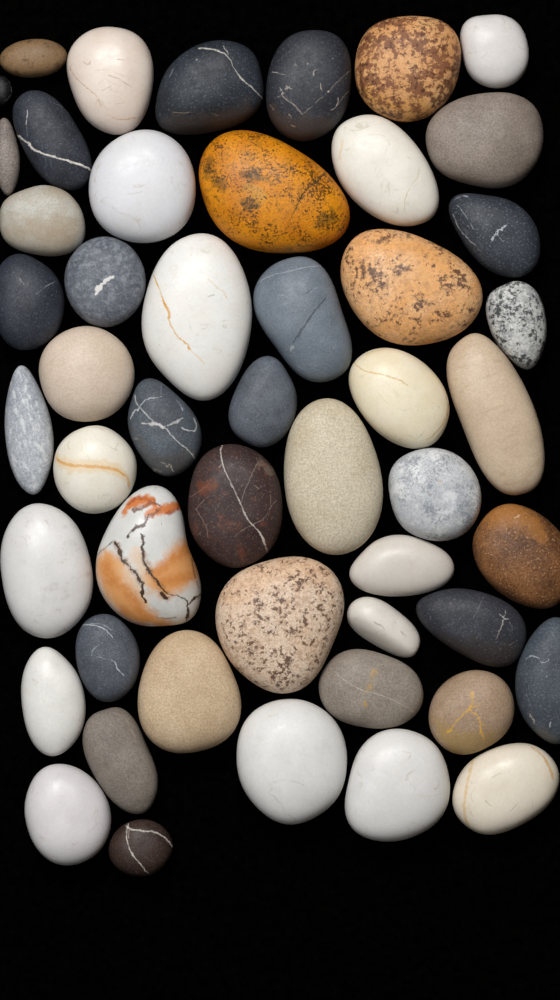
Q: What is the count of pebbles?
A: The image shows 50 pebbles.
